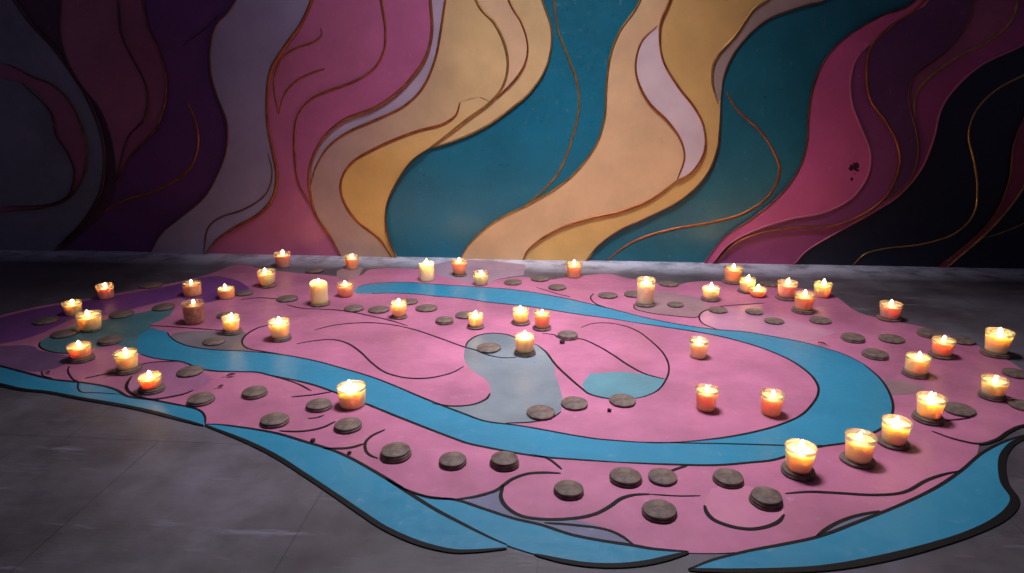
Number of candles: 46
